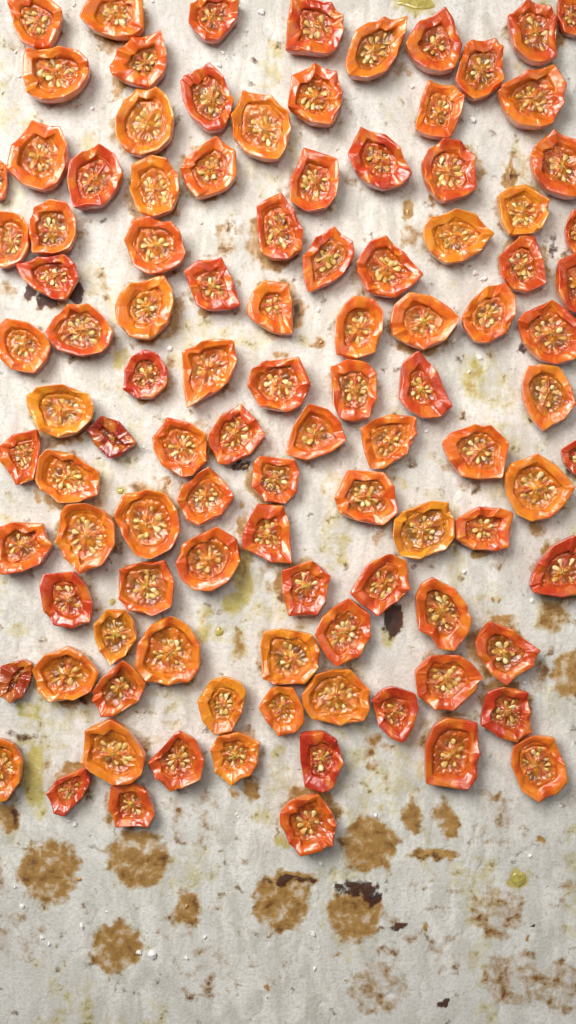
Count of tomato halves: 104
